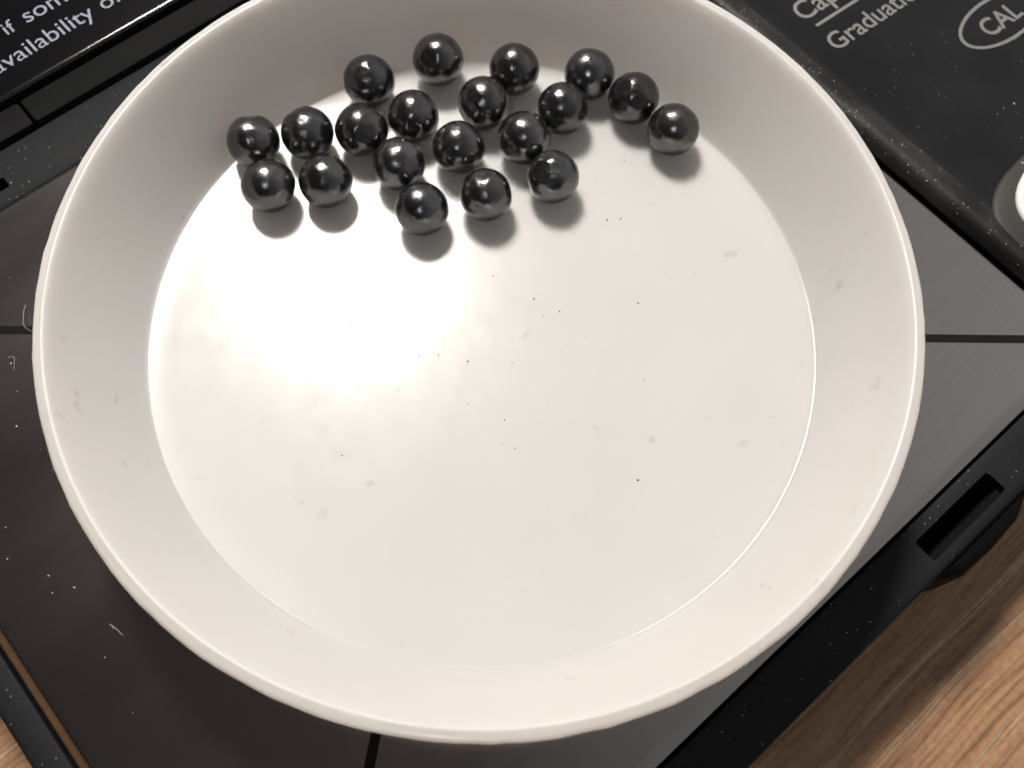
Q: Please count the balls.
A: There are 20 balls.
